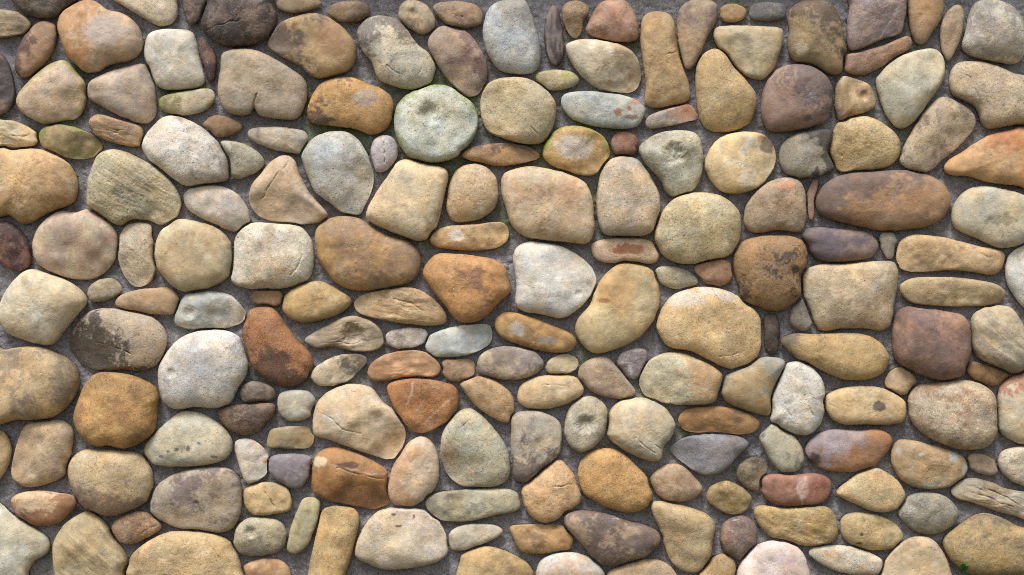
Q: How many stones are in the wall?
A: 200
